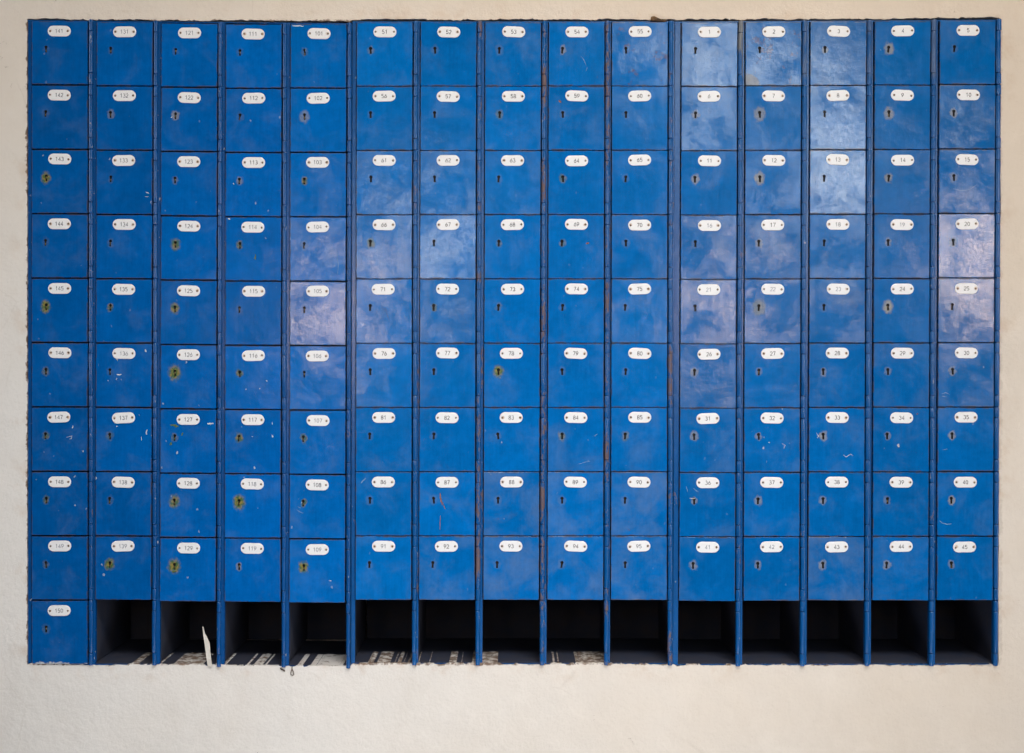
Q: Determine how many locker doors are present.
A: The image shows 136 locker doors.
